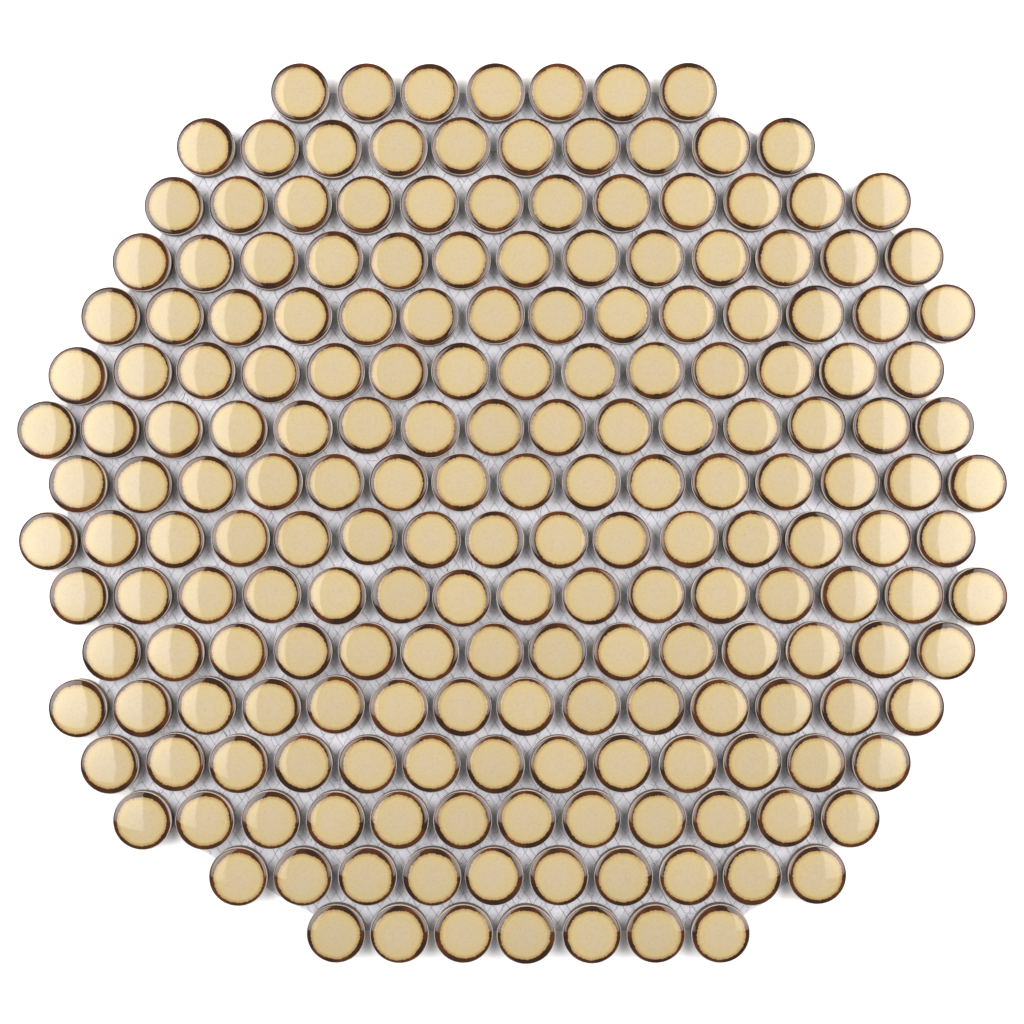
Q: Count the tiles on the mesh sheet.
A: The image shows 200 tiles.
